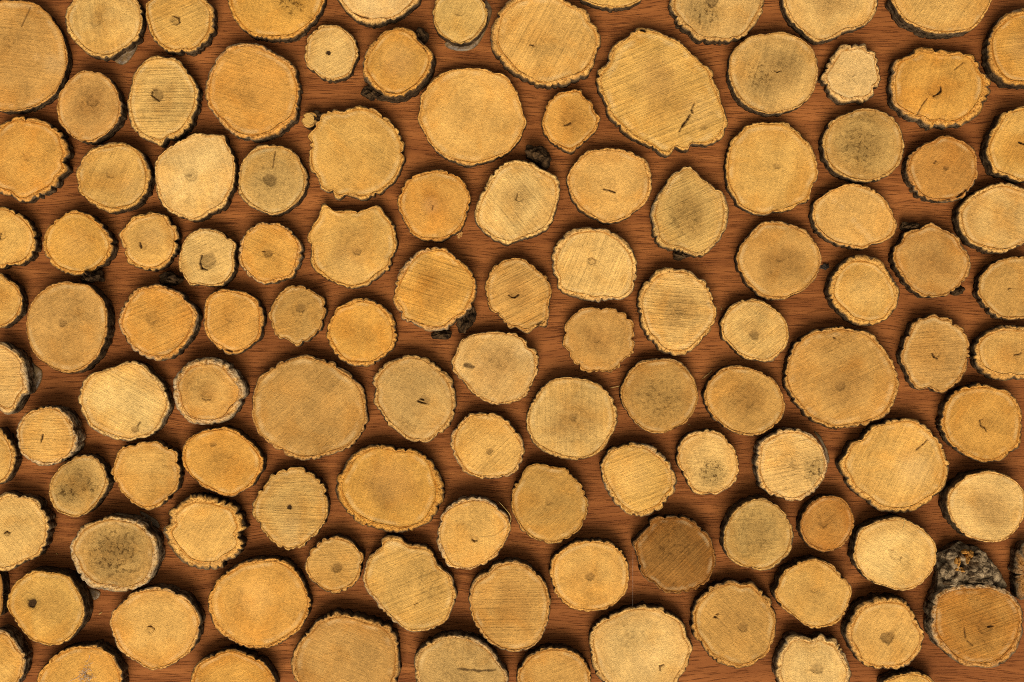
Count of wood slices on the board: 117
